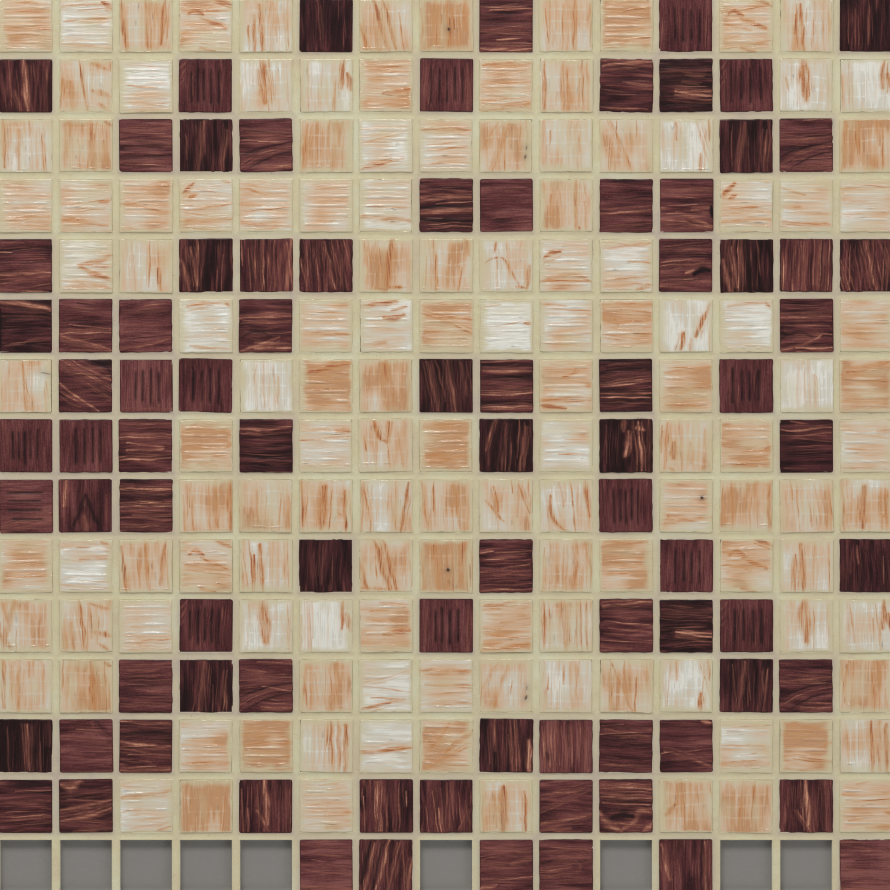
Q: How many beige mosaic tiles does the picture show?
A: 131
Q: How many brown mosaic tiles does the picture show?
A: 85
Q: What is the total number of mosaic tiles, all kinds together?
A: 216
